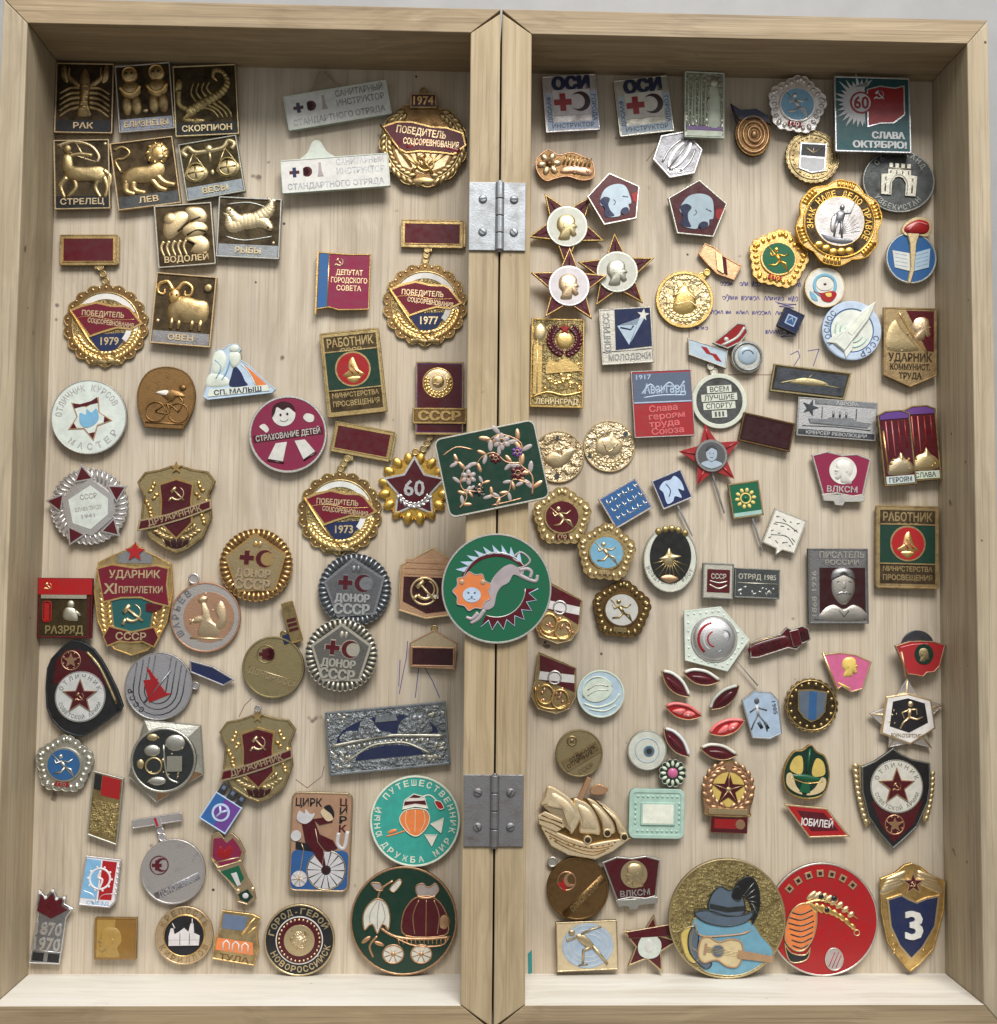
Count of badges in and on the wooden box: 135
